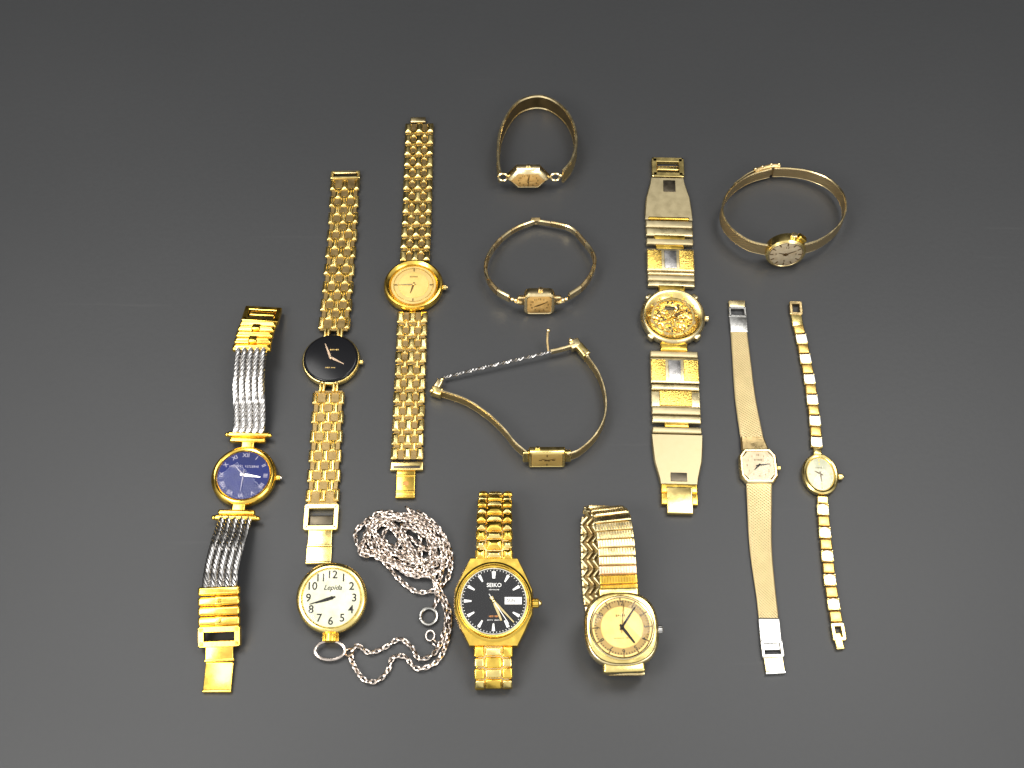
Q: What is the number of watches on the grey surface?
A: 13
